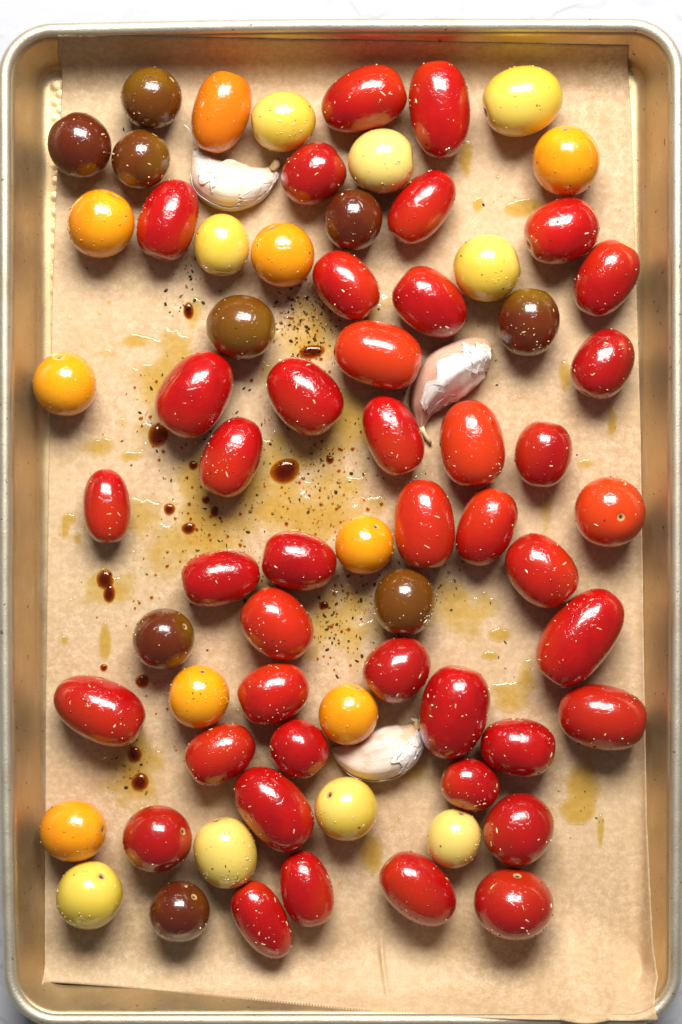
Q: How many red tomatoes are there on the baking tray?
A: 42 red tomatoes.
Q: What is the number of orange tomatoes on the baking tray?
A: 9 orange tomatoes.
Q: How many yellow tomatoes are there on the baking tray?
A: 9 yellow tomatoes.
